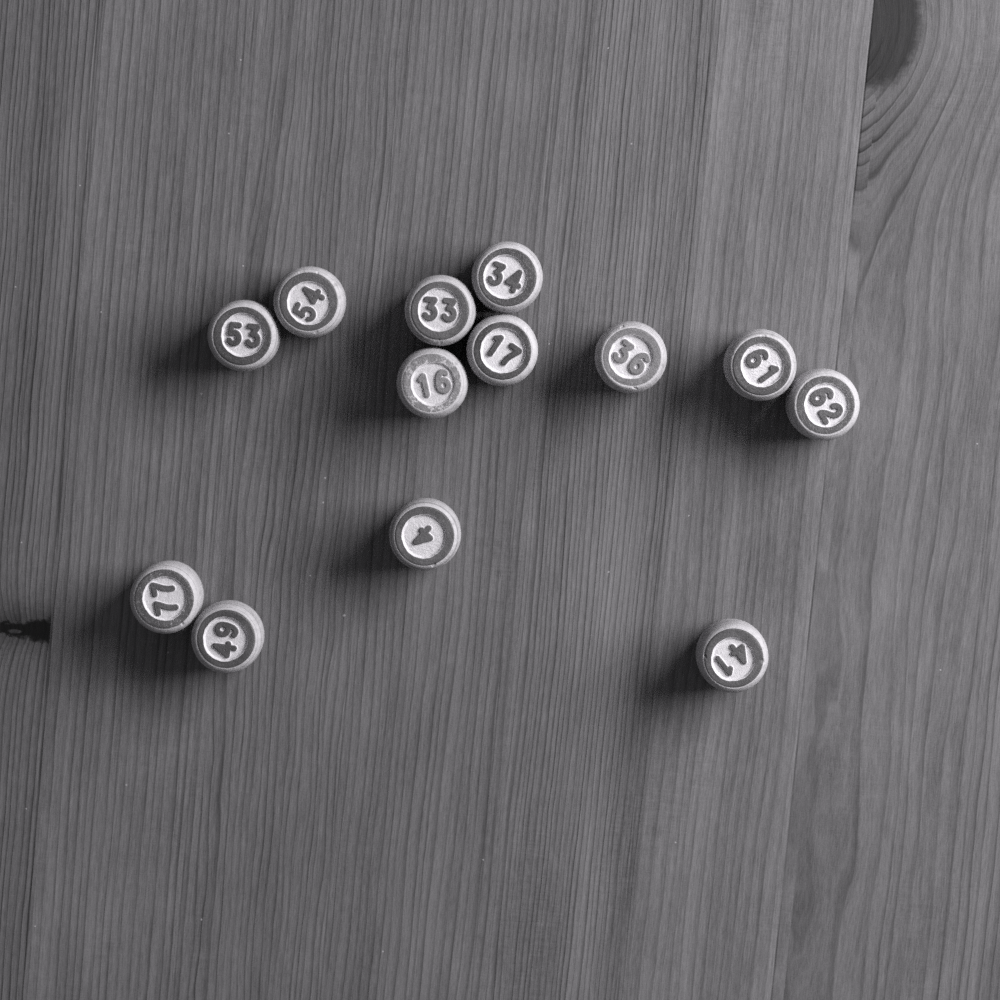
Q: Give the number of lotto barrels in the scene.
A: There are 13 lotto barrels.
